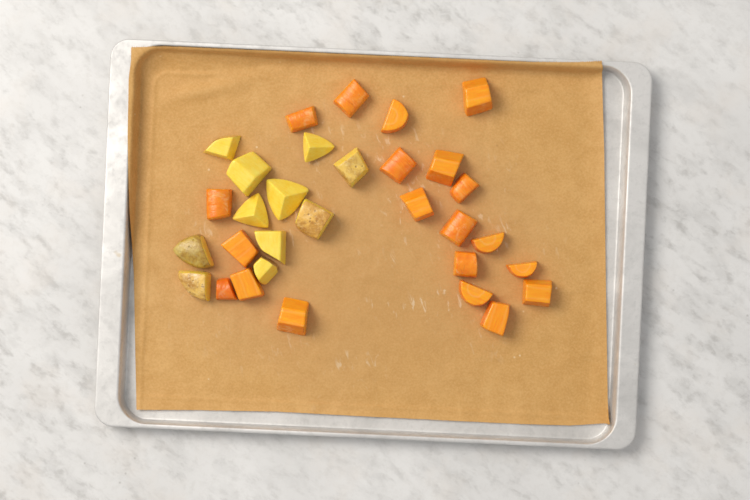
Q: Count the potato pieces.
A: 11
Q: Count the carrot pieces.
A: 20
